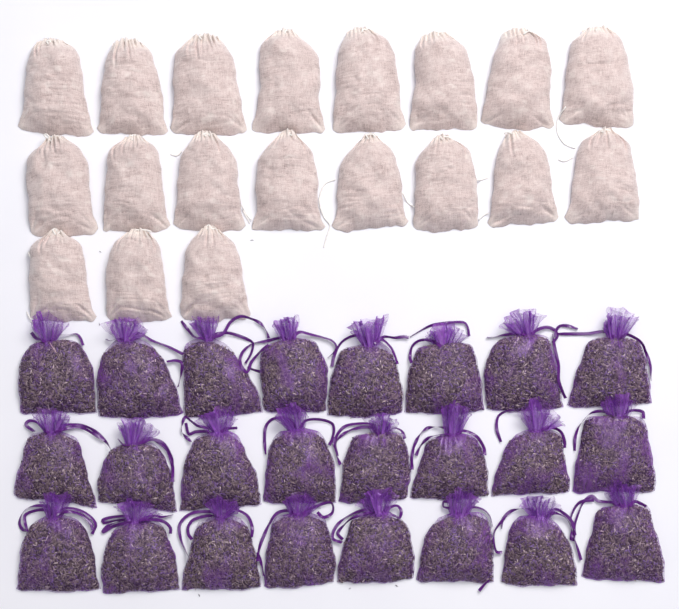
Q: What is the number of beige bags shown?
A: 19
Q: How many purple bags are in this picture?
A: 24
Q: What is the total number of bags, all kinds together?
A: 43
